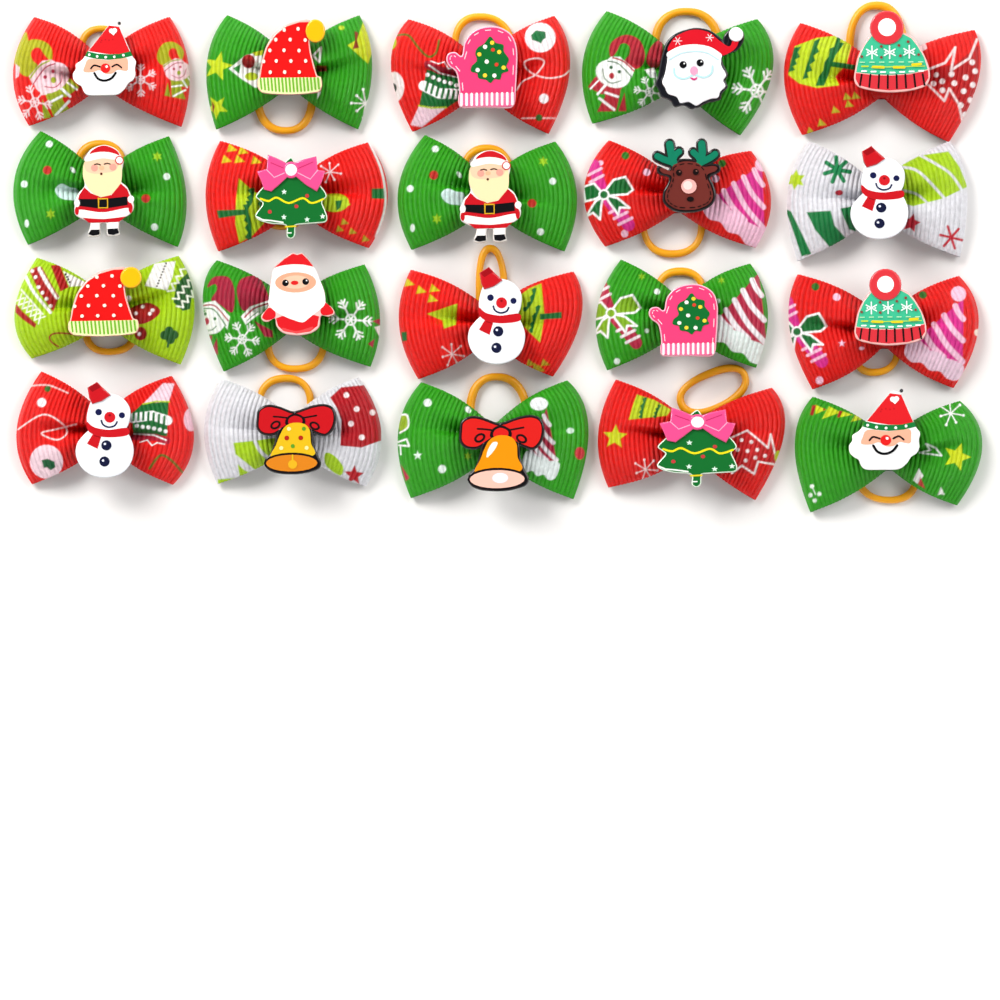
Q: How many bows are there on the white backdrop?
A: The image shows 20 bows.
